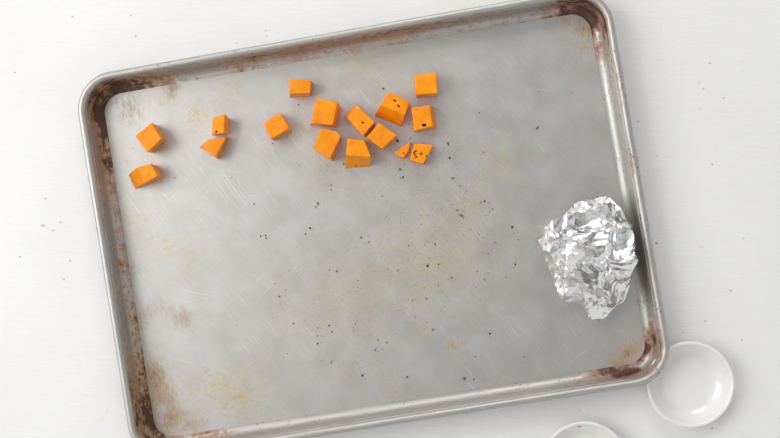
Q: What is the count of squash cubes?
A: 16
